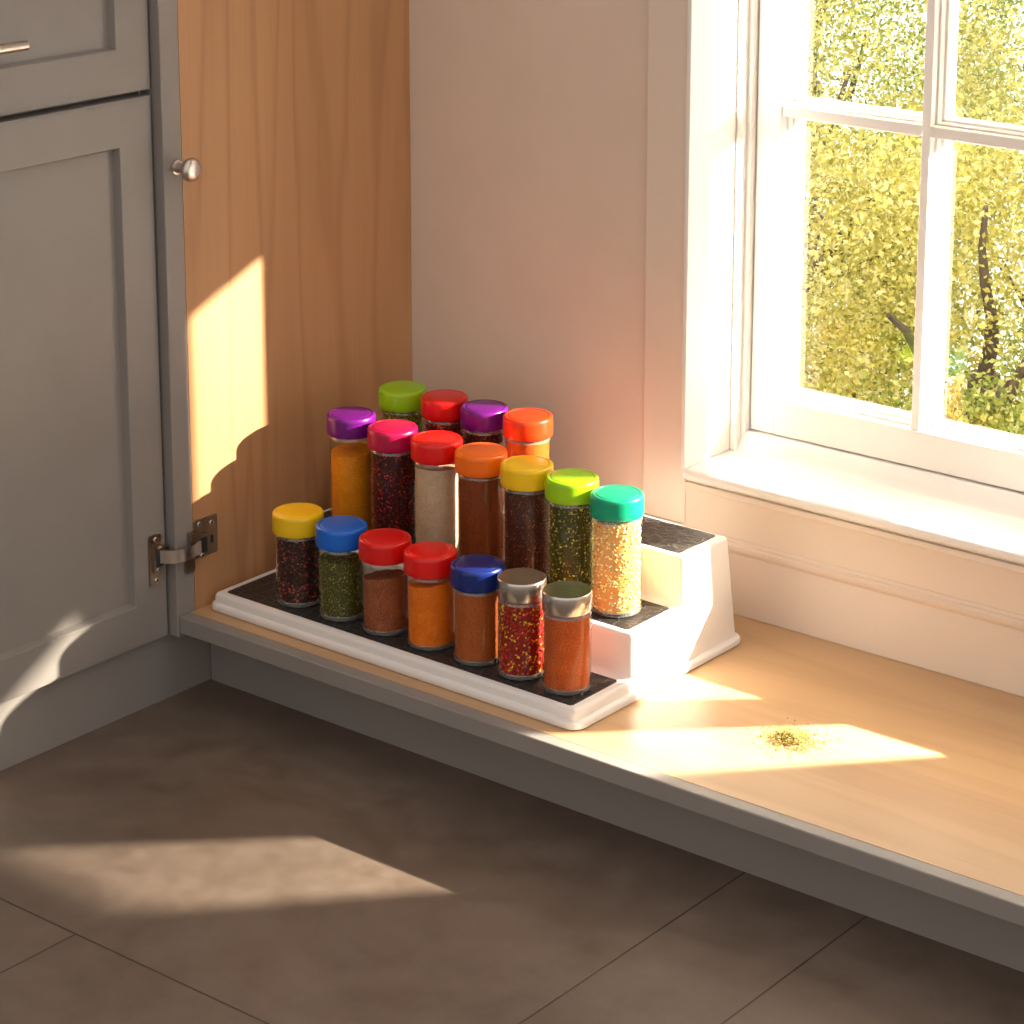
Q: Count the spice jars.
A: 18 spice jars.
